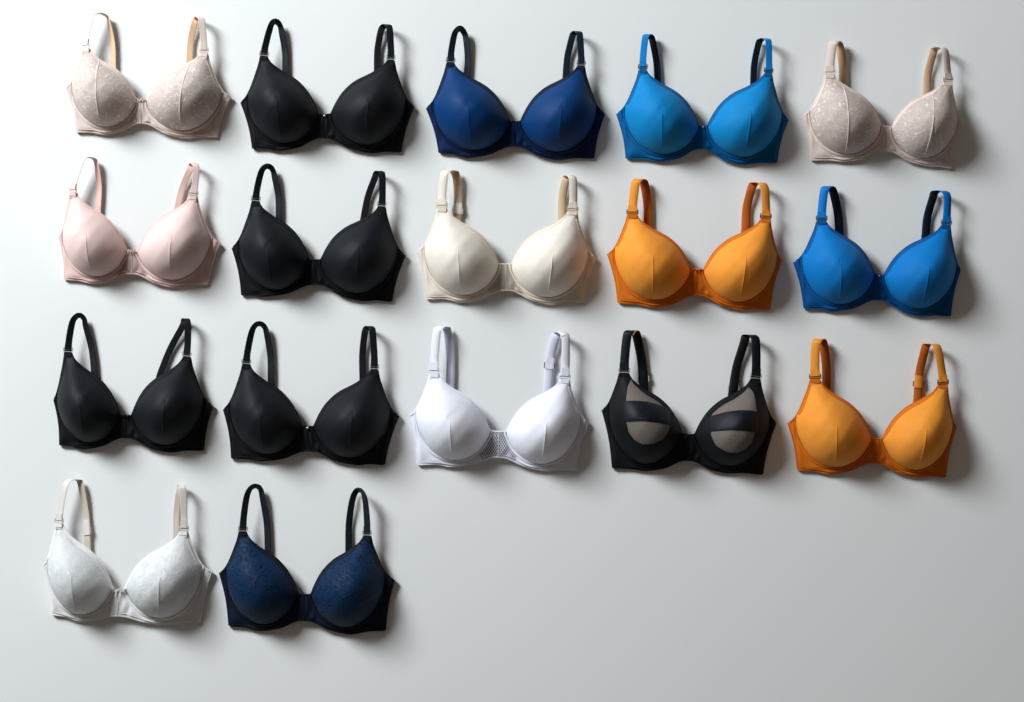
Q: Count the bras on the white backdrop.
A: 17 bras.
